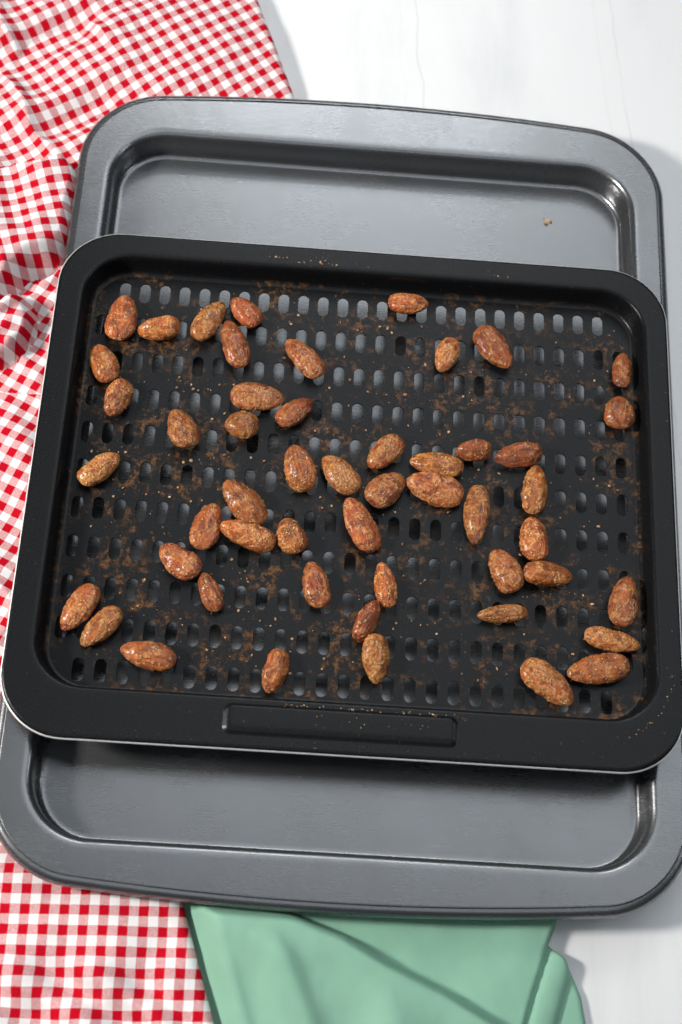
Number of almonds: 51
